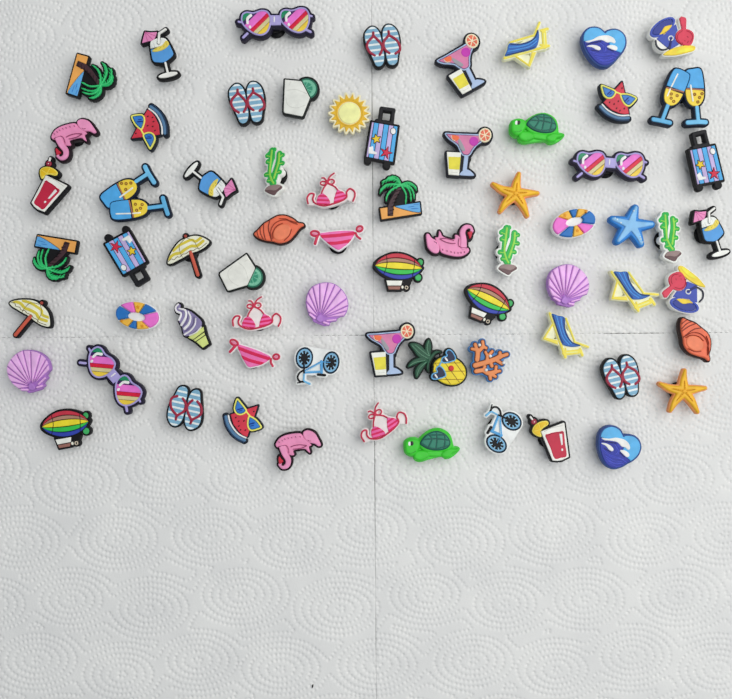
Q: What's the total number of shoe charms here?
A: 69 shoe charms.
